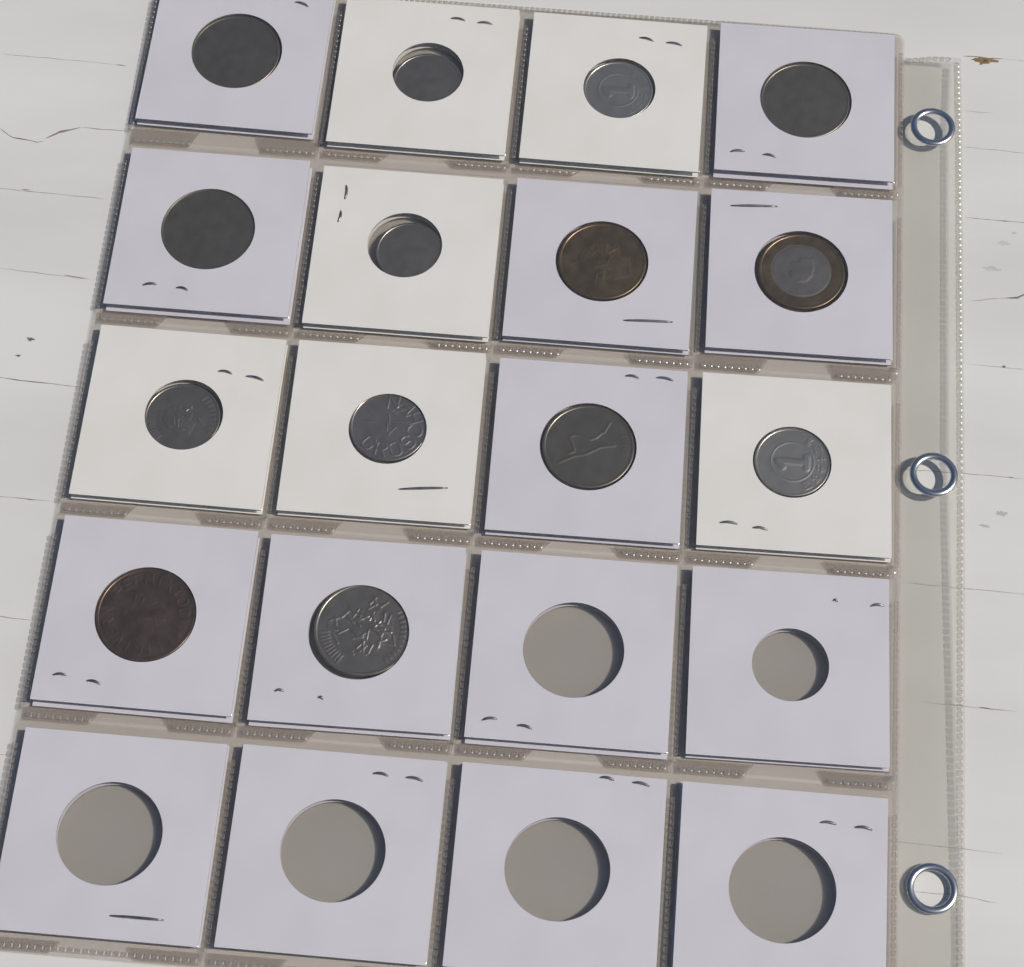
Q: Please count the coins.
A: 14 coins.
